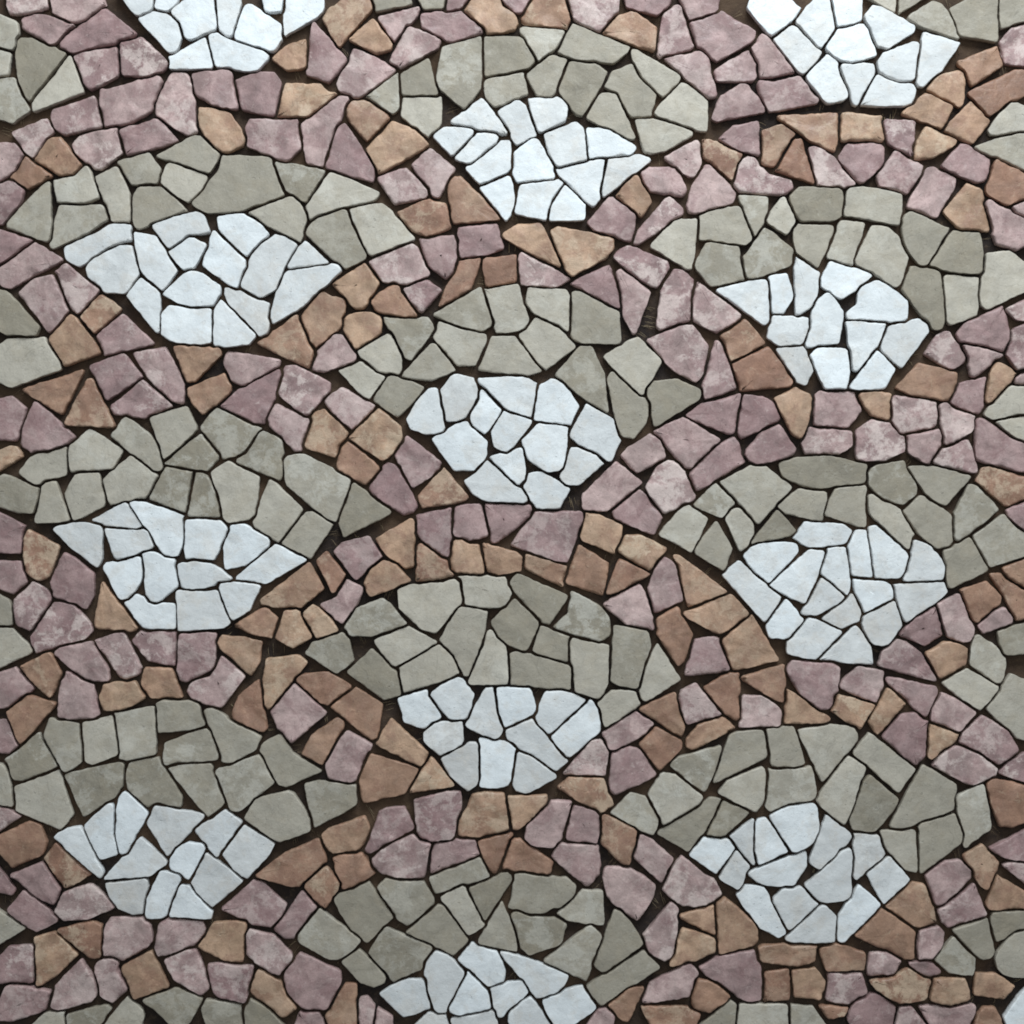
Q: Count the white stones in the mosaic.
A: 152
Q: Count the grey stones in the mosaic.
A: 200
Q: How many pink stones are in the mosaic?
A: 195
